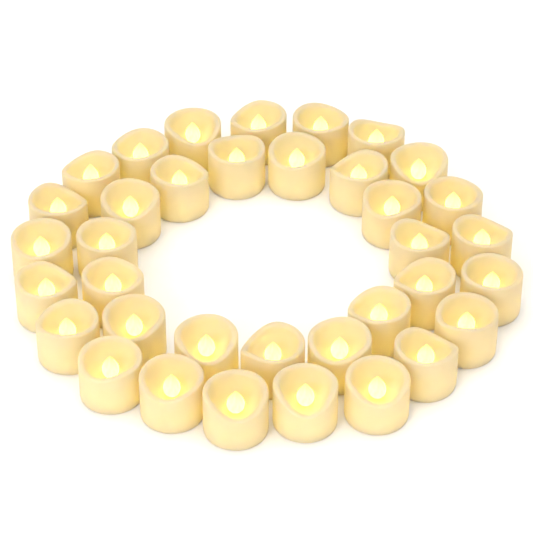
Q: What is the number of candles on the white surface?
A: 36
